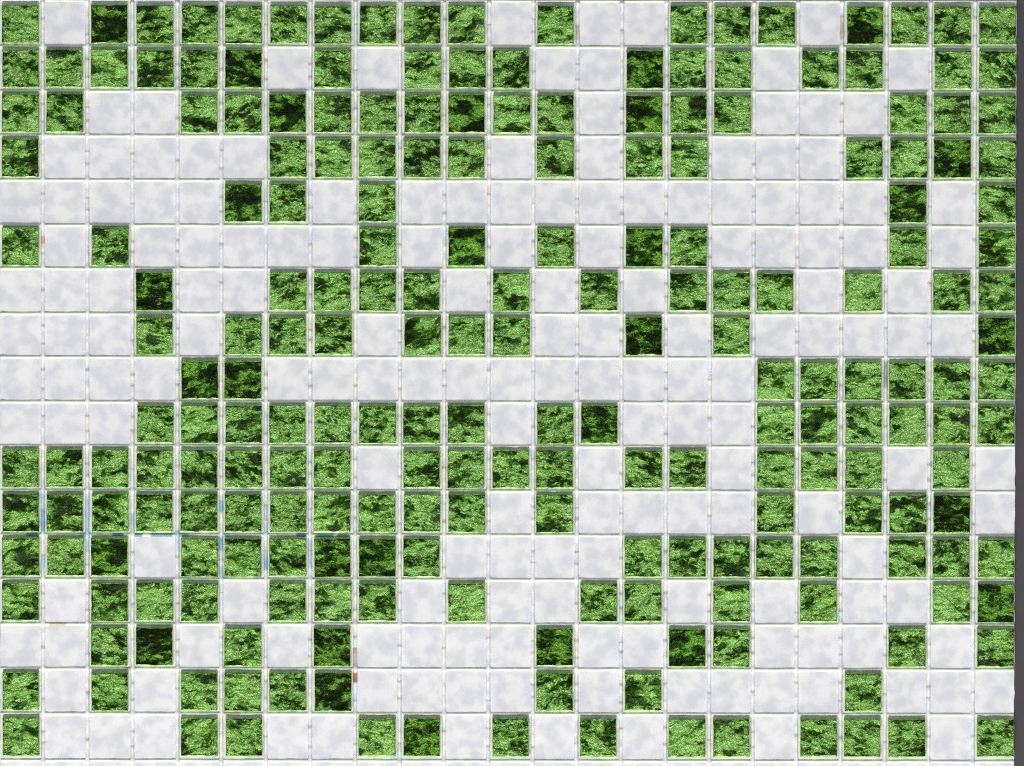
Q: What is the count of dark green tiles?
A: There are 29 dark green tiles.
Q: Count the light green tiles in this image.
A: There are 193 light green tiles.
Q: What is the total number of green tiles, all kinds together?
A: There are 222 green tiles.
